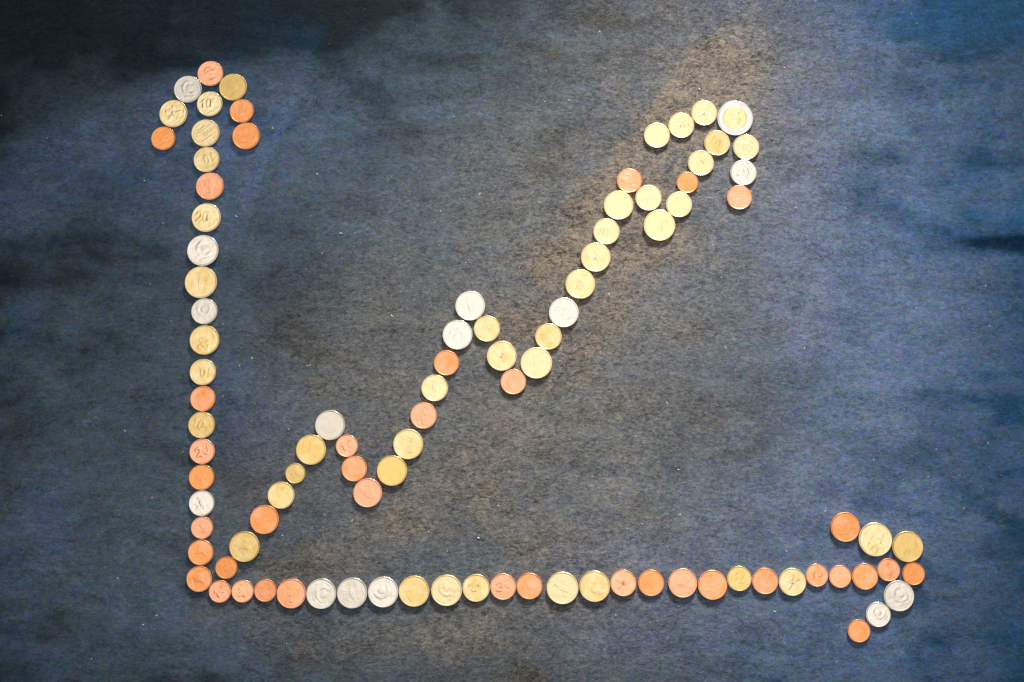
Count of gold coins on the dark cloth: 43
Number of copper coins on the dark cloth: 40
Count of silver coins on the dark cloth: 14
